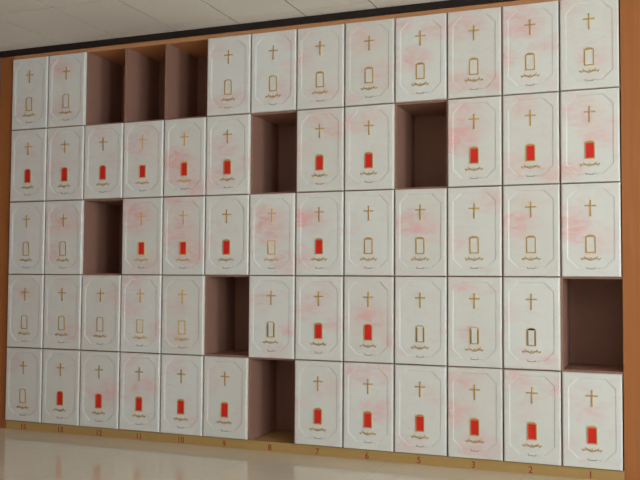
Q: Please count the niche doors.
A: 56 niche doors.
